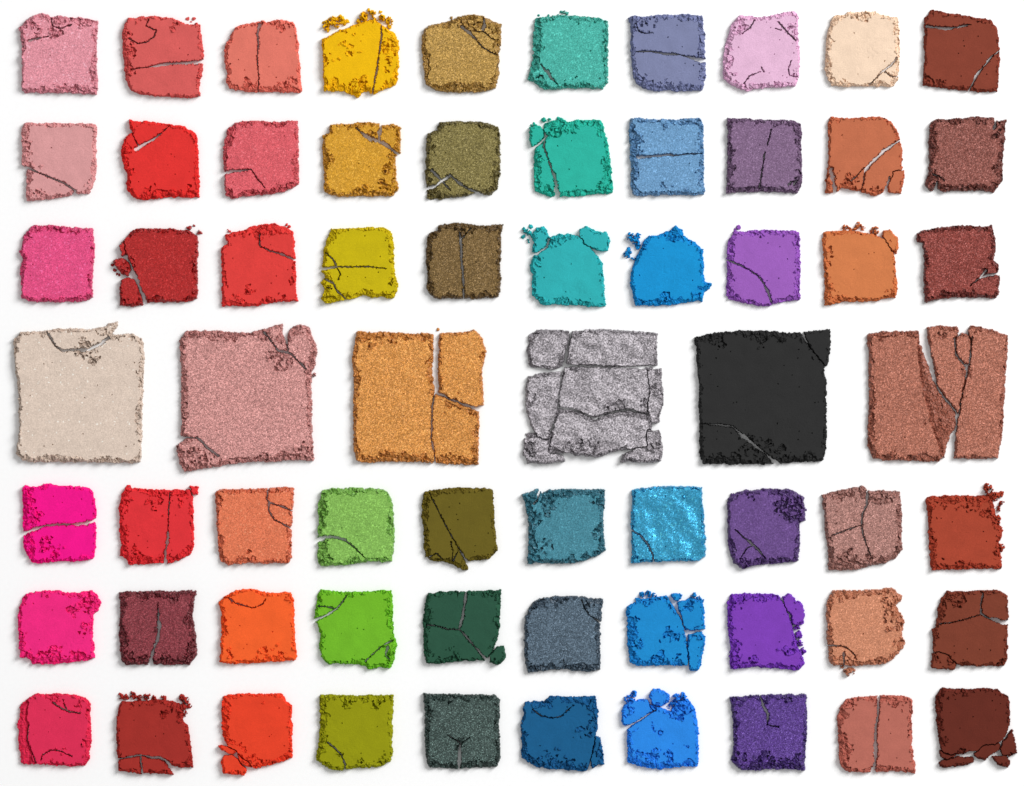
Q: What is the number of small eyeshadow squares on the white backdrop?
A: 60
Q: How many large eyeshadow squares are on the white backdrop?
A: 6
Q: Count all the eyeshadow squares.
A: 66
